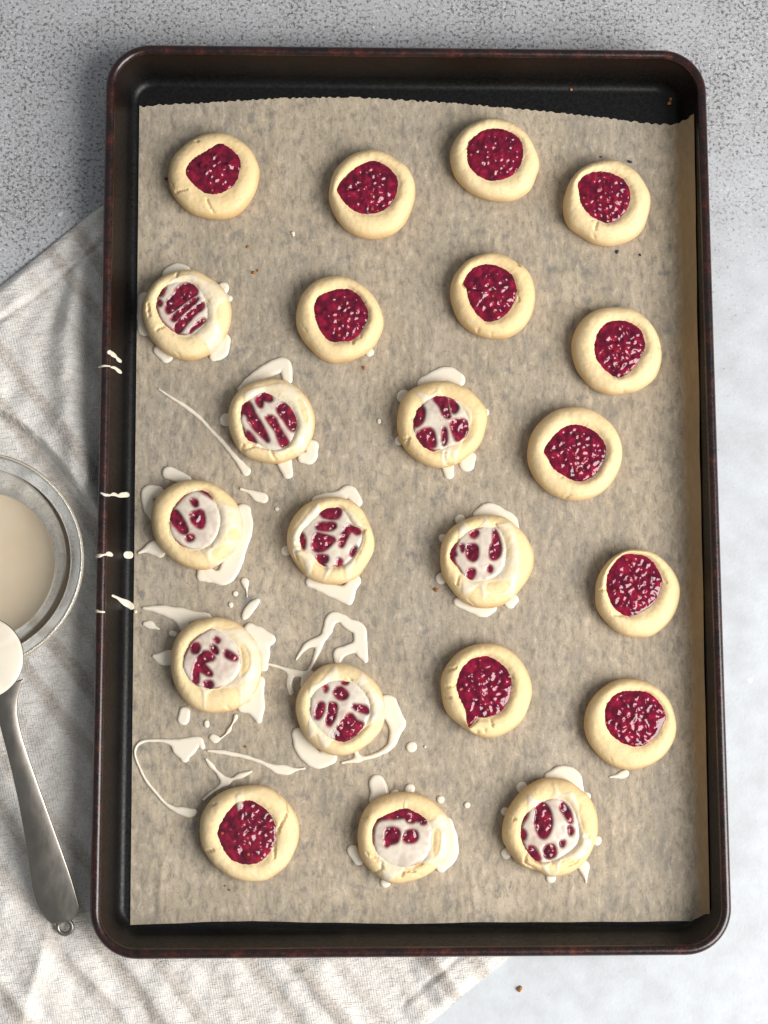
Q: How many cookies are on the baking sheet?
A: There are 22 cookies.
